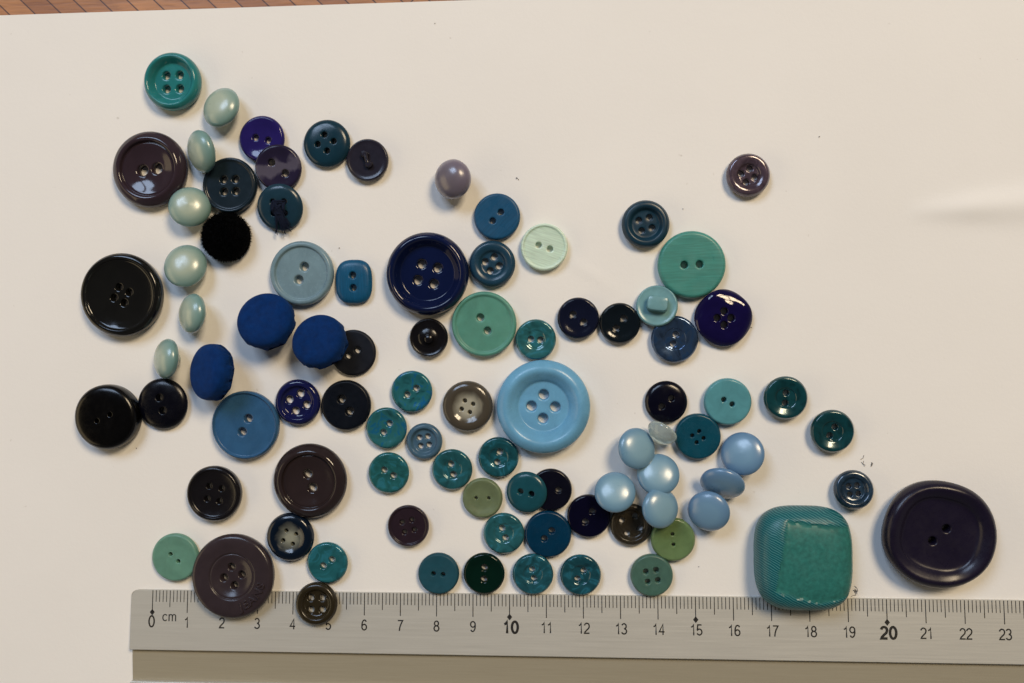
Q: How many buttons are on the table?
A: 88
